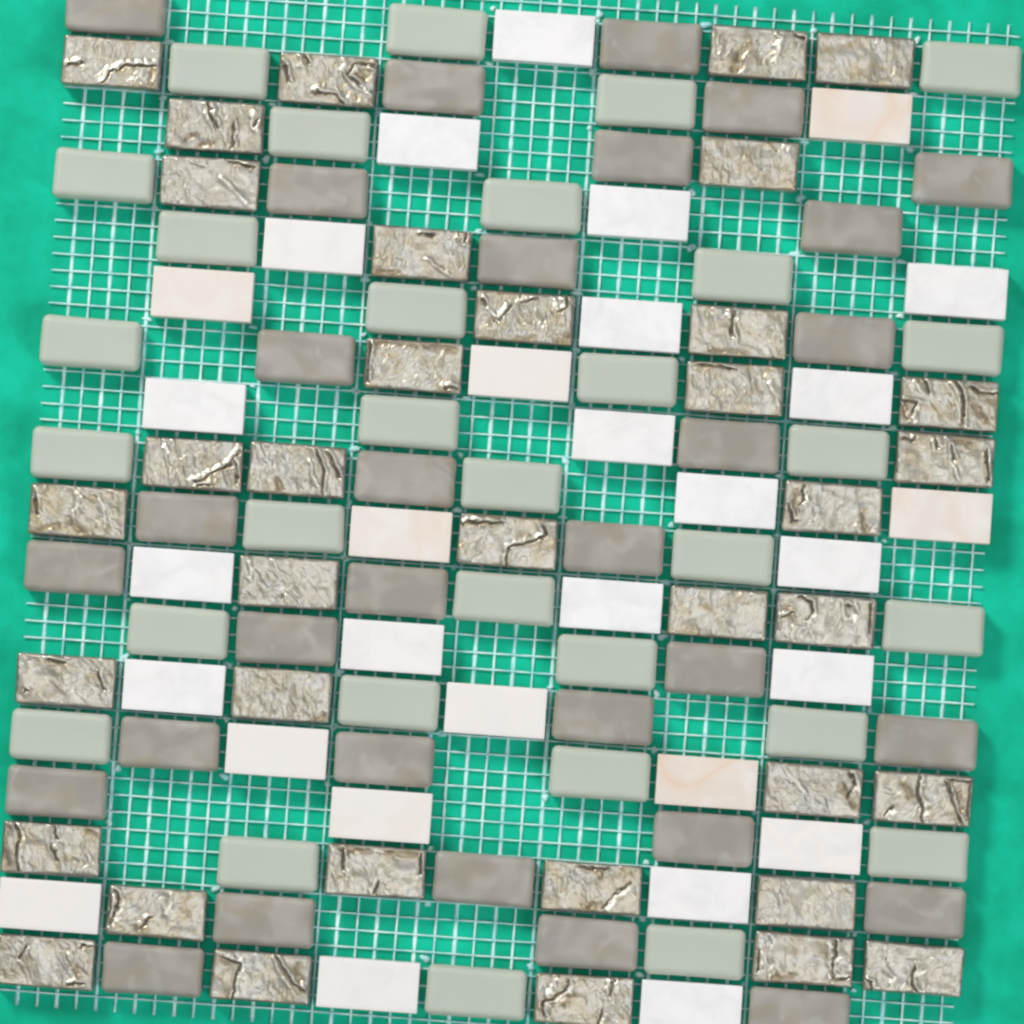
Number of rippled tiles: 36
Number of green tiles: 31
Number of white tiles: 30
